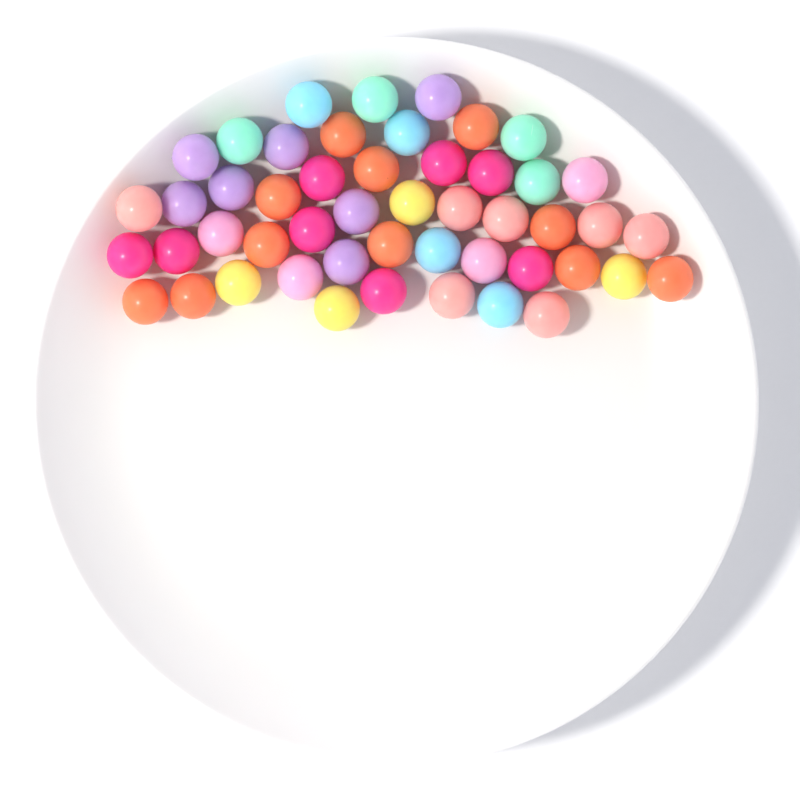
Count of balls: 49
